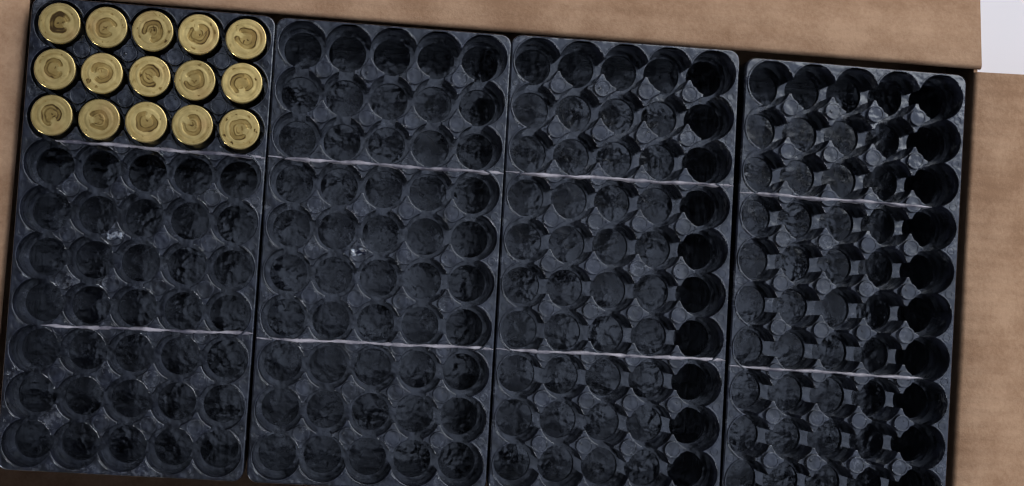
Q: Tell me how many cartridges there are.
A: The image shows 15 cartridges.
